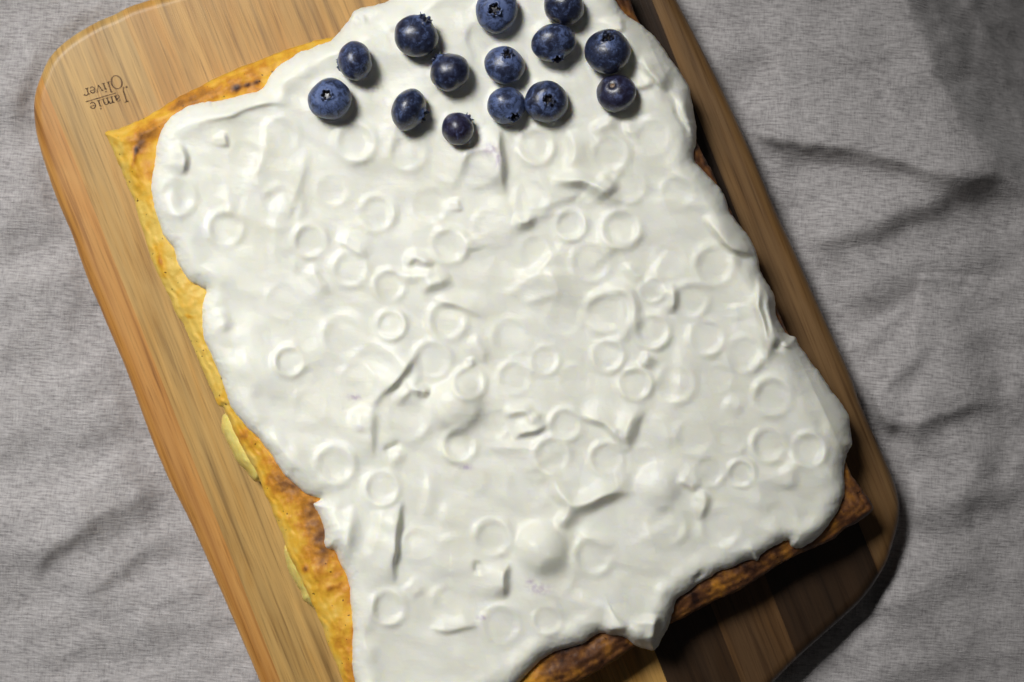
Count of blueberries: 14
